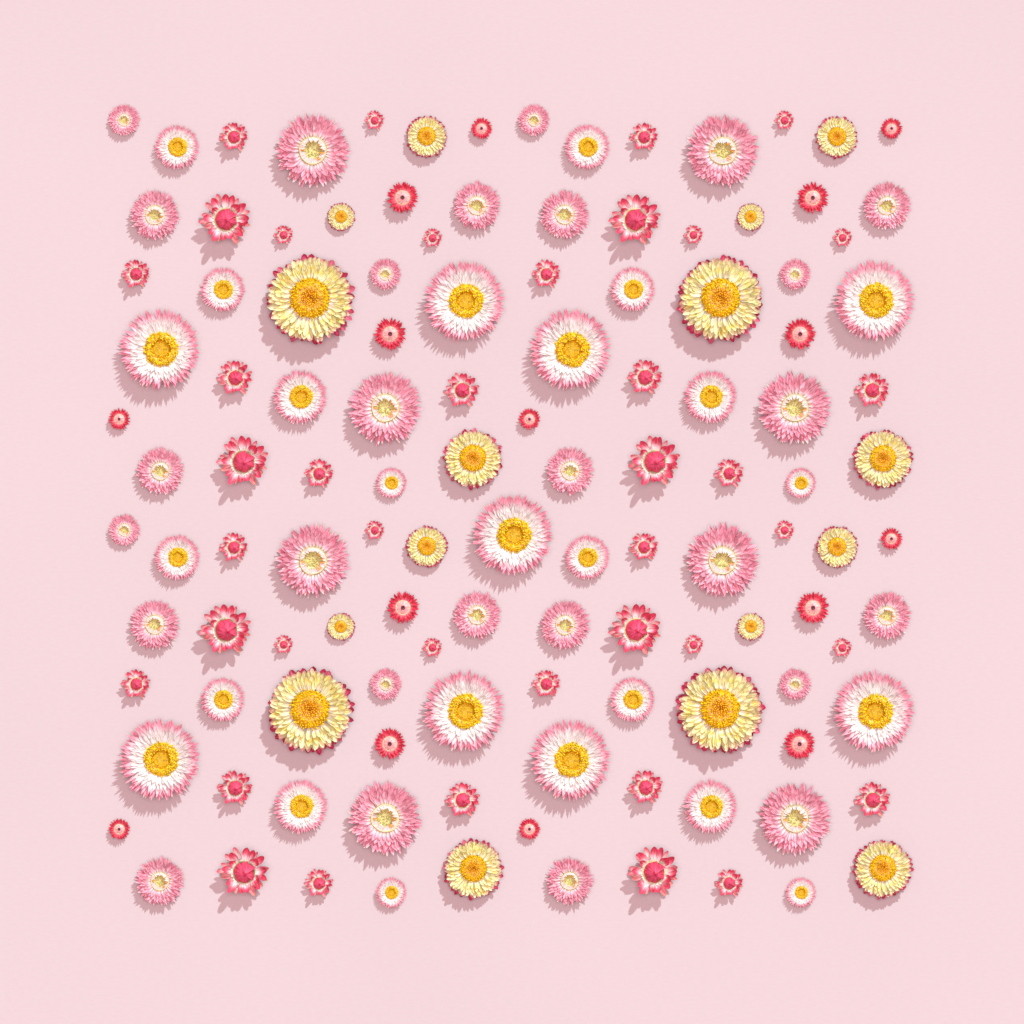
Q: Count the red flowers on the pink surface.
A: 55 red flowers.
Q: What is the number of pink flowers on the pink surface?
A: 27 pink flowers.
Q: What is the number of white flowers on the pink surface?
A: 25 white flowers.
